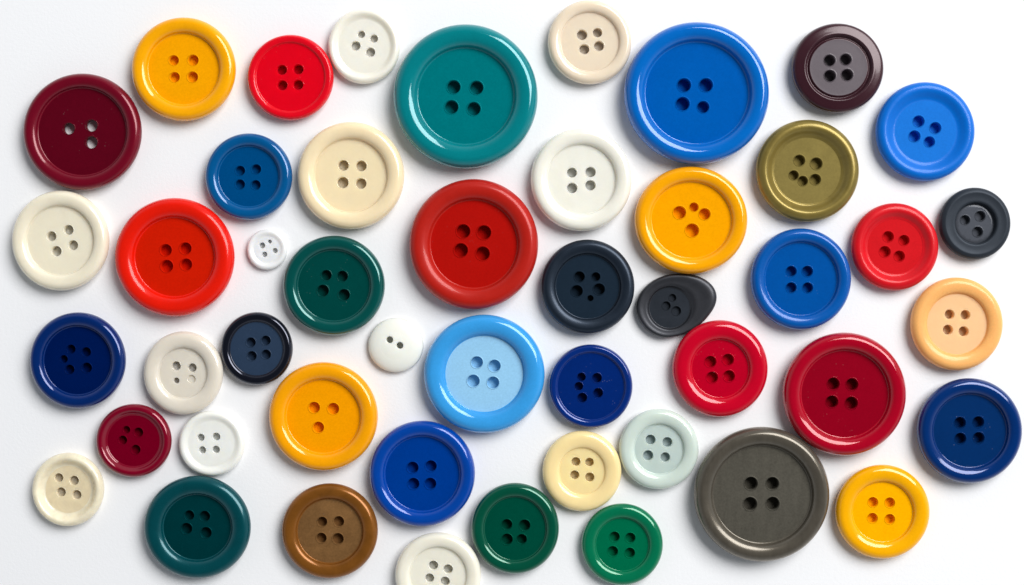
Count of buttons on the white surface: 48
